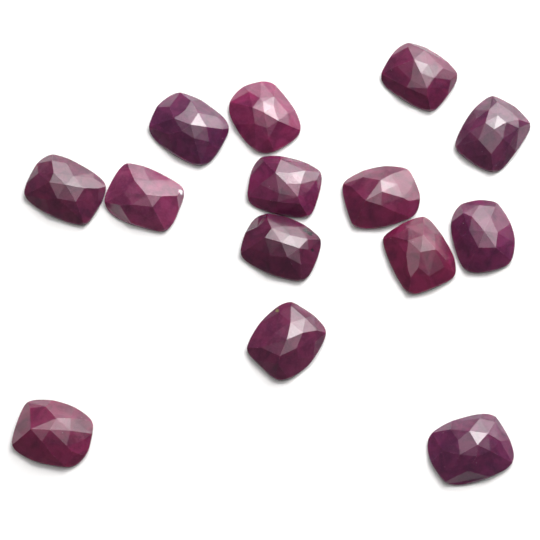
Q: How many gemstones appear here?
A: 14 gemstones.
